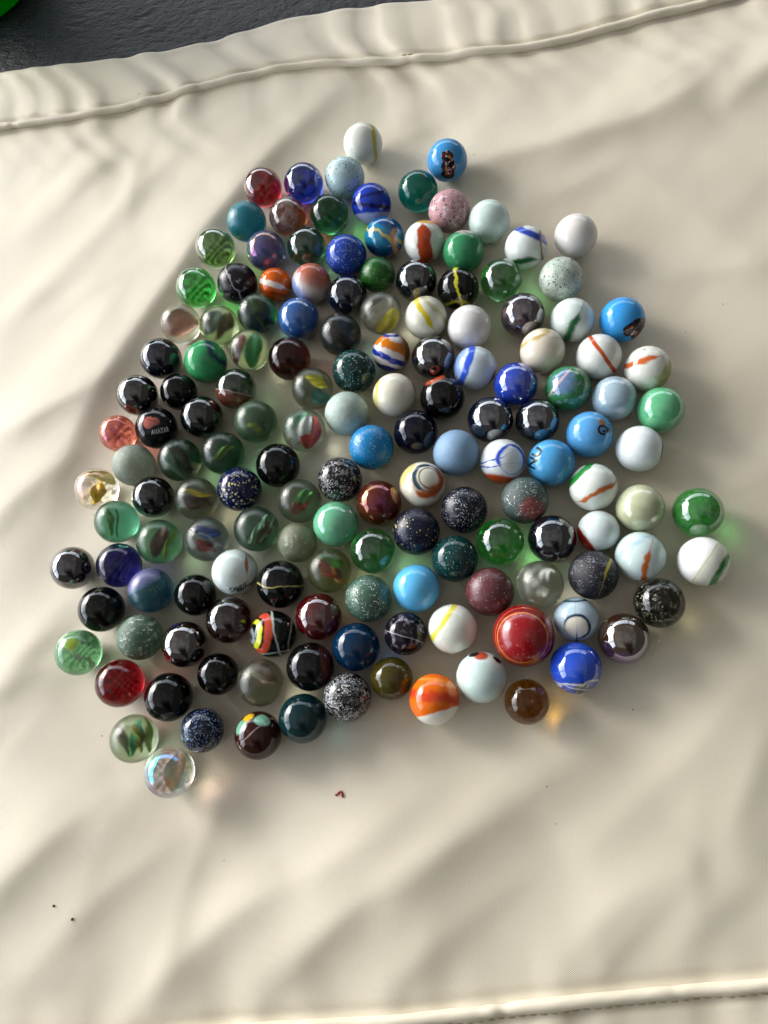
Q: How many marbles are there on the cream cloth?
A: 151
